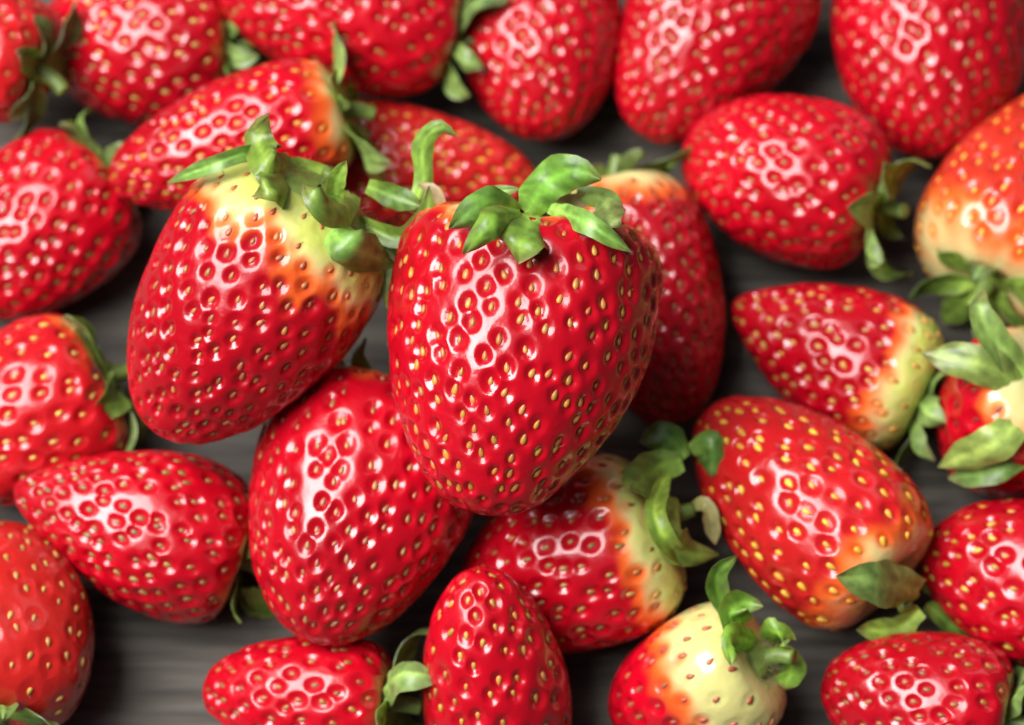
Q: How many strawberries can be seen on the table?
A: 27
